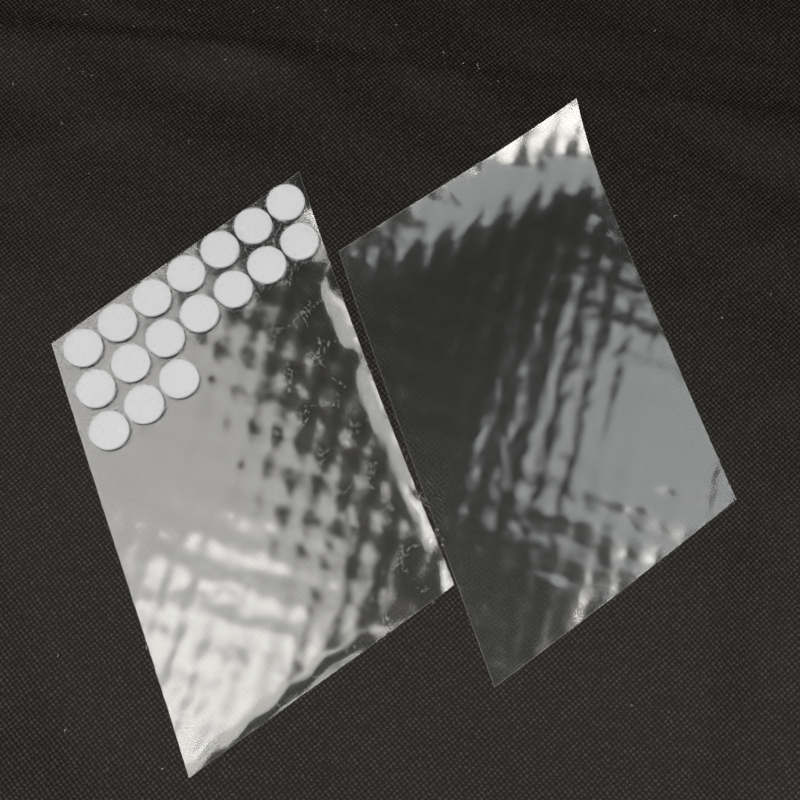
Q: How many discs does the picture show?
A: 17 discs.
